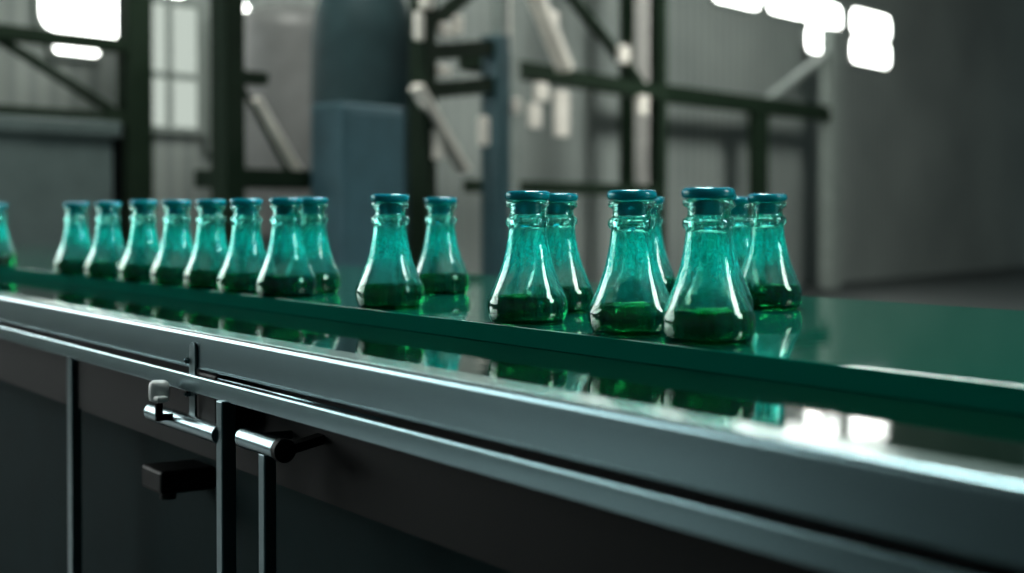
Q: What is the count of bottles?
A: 21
